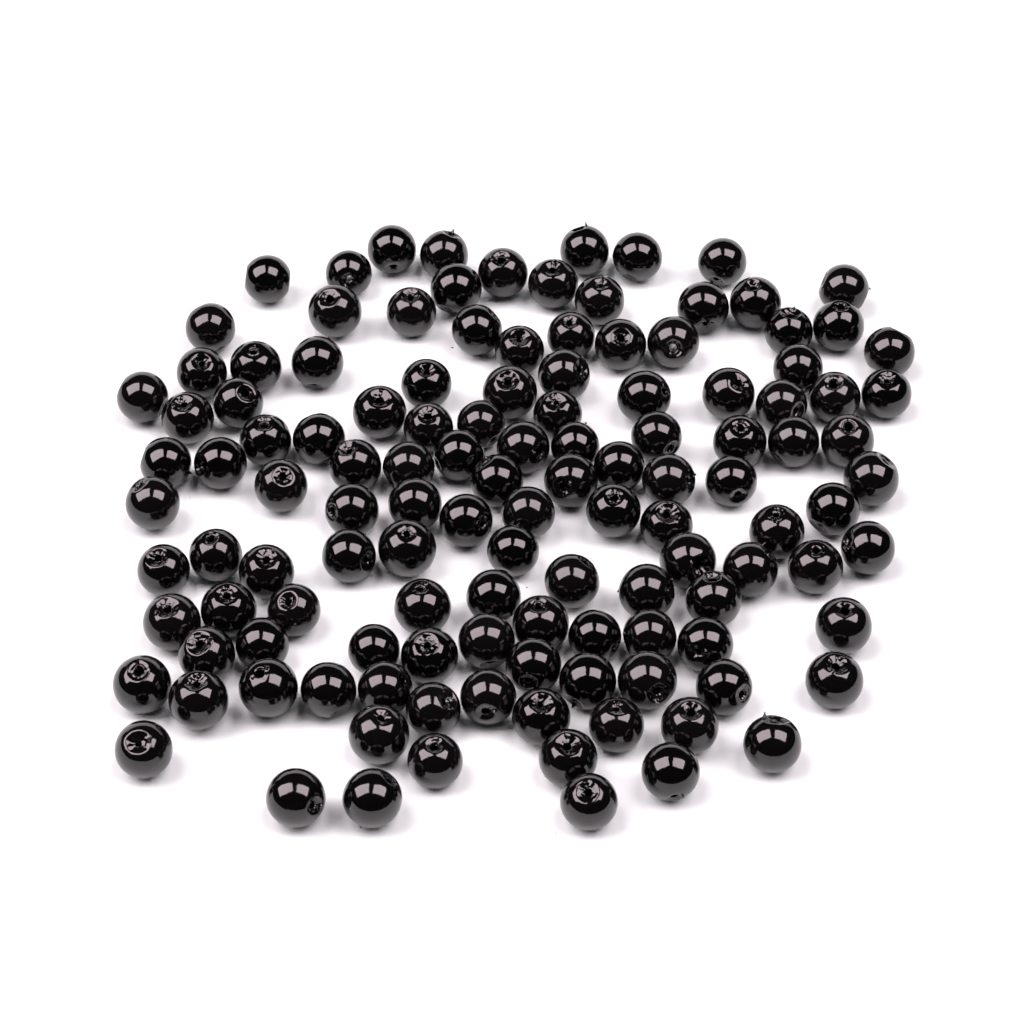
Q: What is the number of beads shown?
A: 125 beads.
